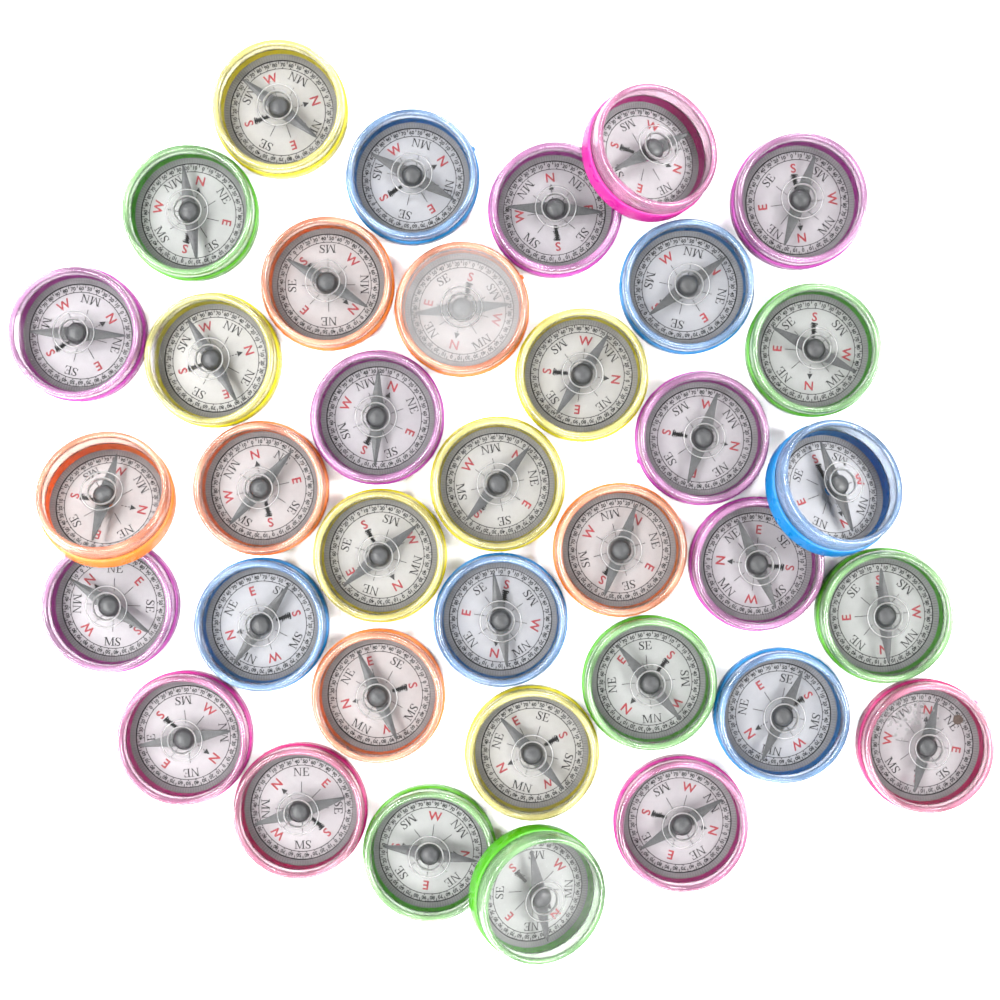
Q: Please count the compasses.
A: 36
